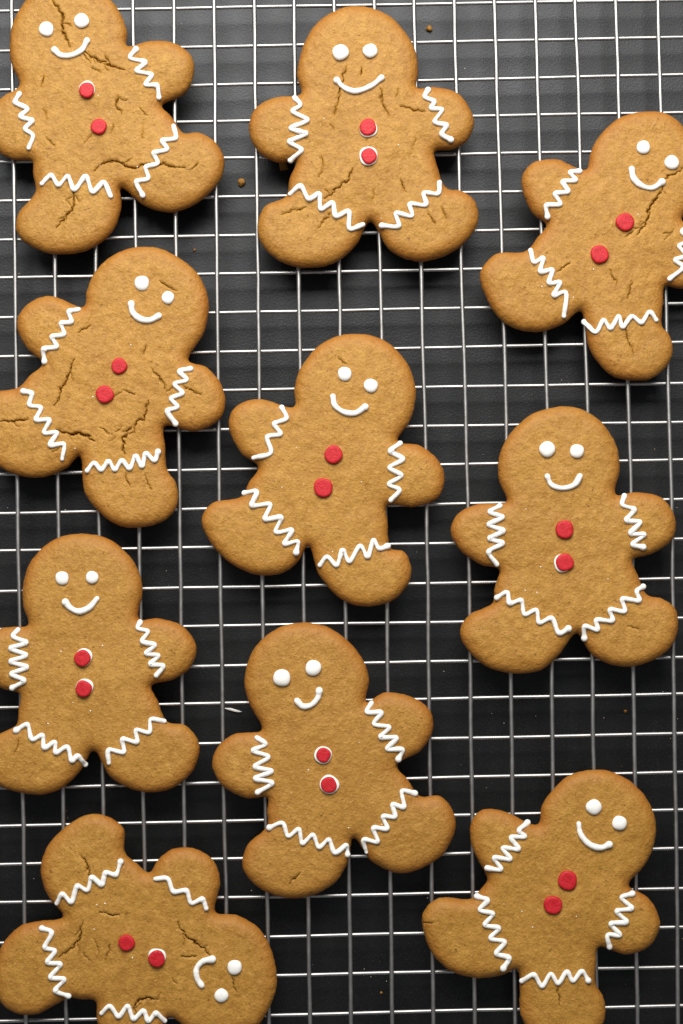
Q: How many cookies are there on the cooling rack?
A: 10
